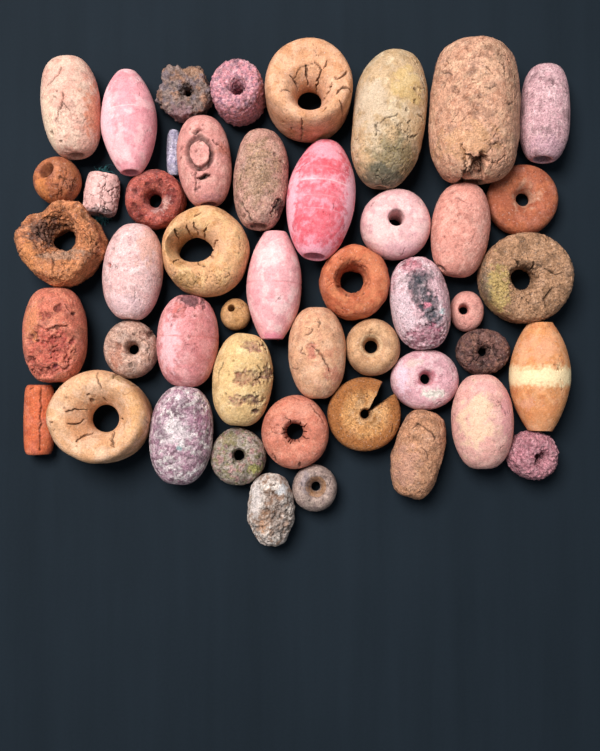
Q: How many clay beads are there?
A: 47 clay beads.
